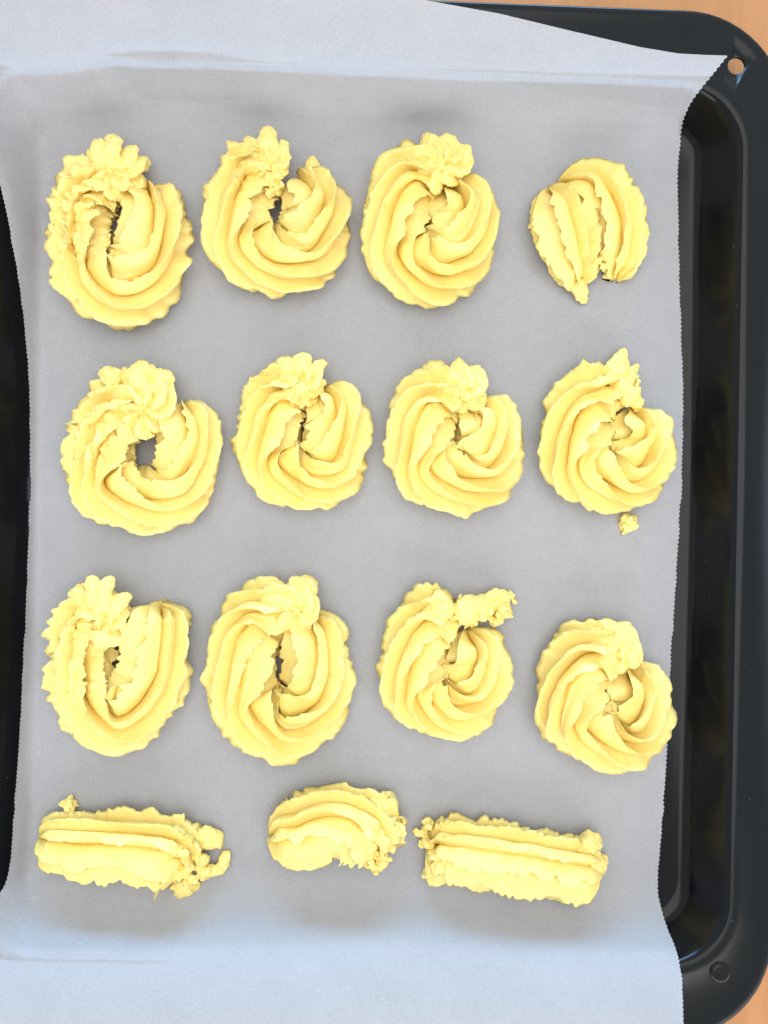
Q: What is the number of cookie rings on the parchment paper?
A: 12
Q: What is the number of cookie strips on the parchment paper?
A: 3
